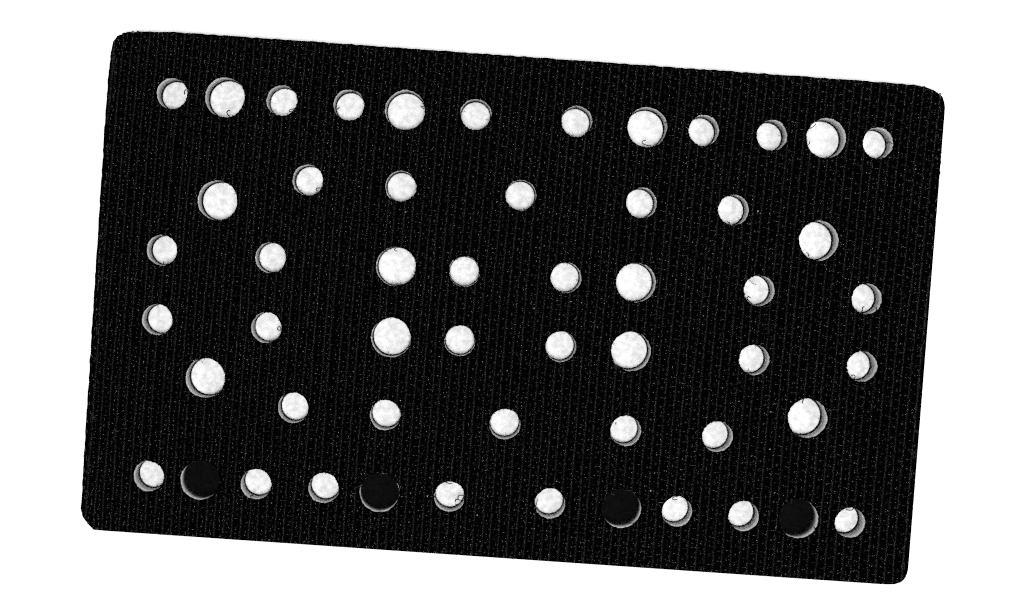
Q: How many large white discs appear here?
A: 12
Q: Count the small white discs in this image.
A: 38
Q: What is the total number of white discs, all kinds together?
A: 50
